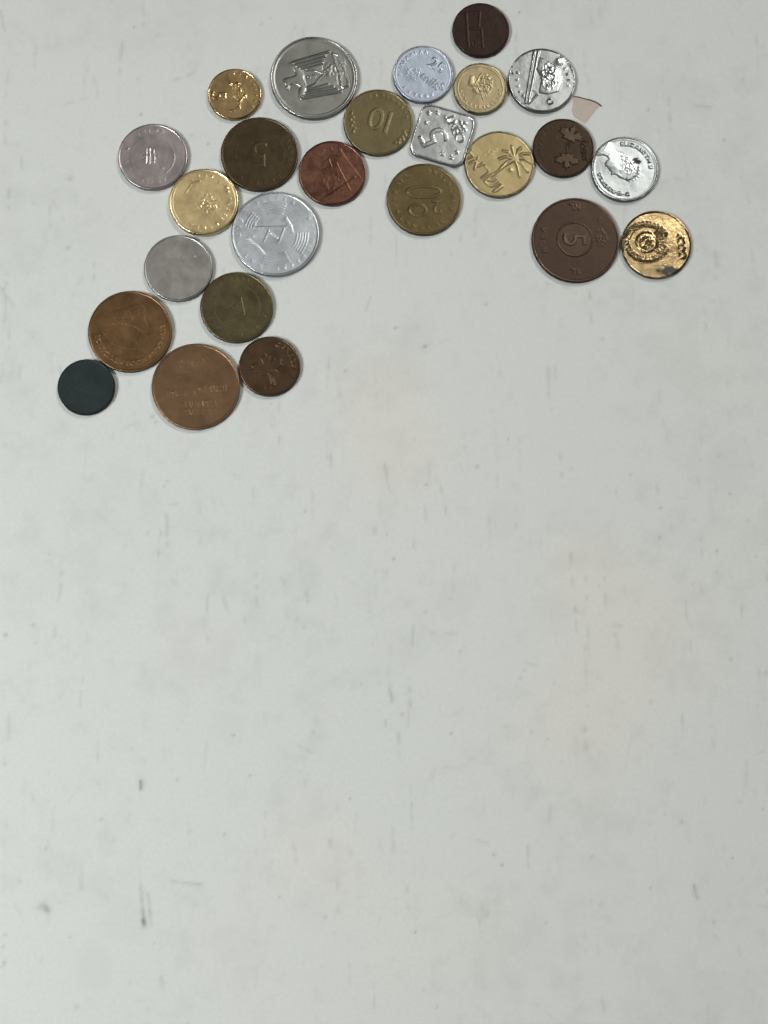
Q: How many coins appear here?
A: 25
